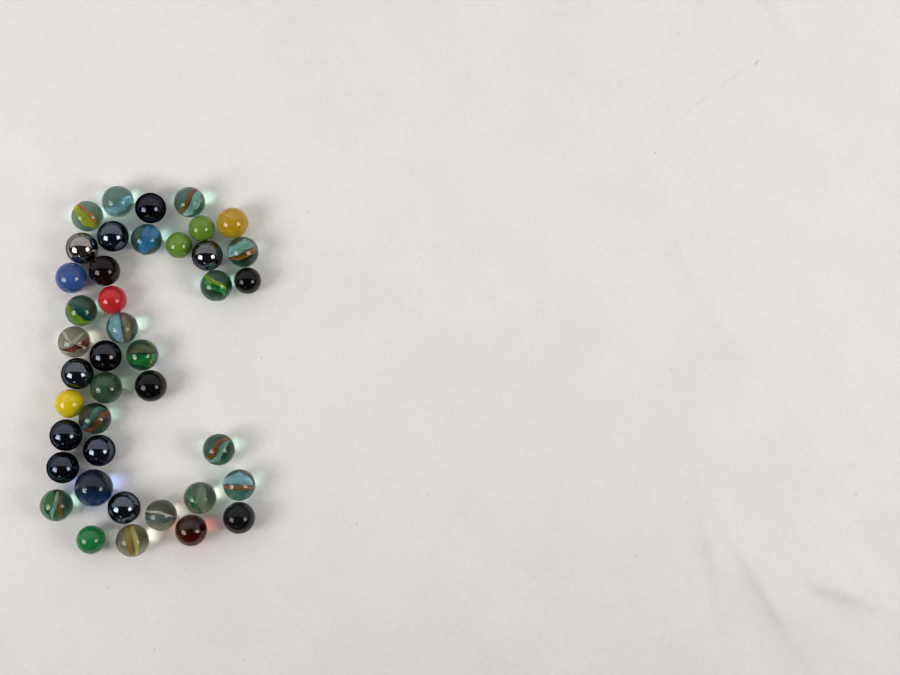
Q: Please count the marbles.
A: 41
